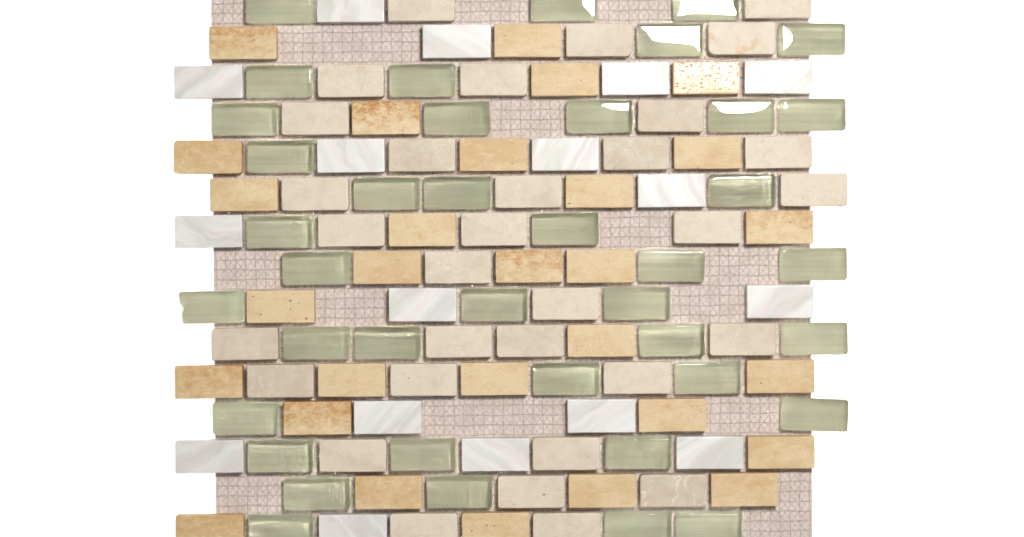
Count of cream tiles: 32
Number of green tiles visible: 40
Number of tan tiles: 29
